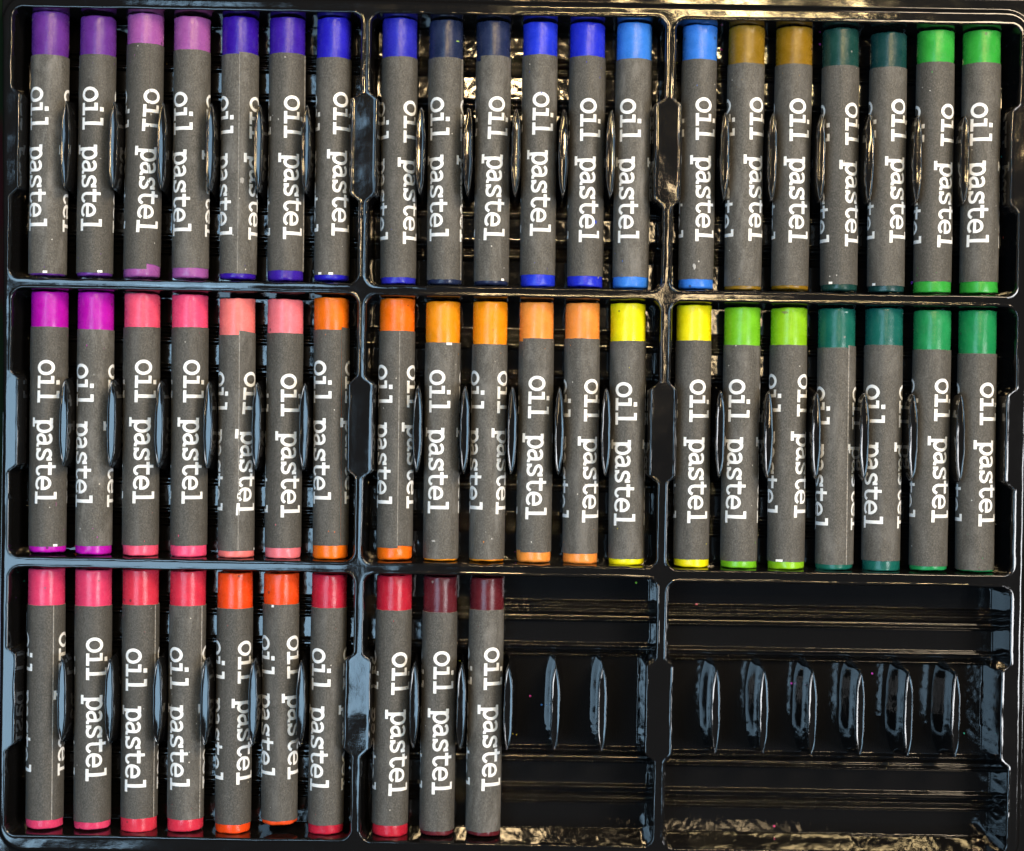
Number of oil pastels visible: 50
